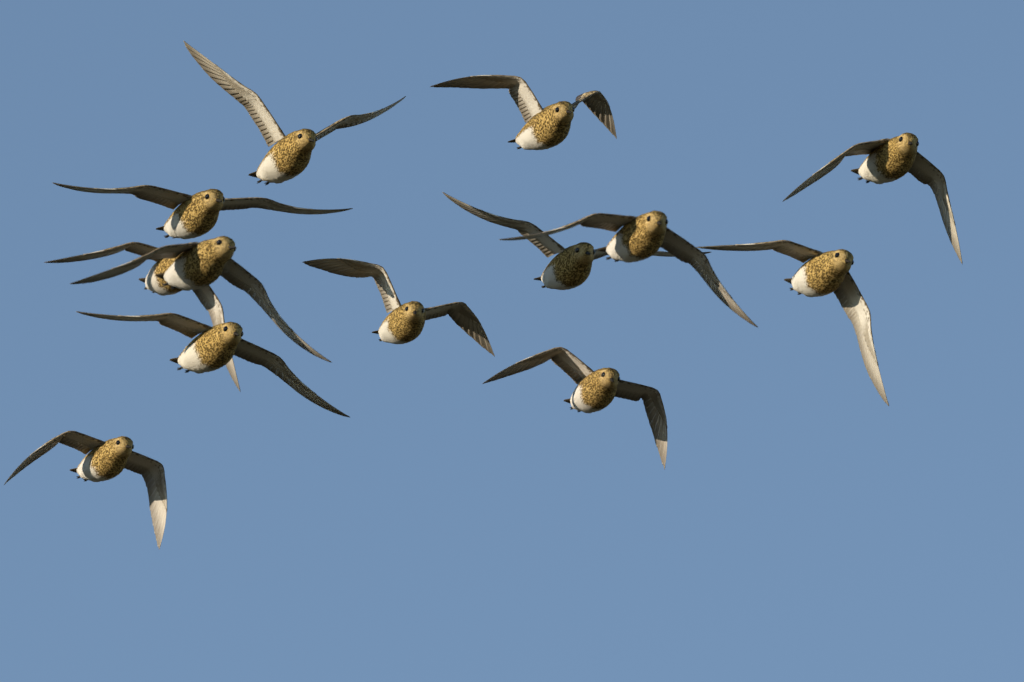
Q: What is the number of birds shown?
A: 13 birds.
